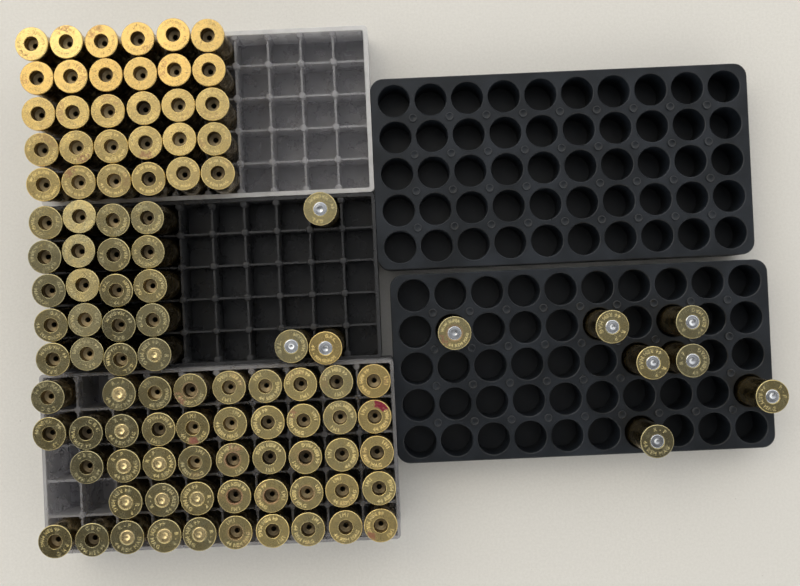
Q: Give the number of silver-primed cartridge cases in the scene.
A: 10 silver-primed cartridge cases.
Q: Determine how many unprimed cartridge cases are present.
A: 85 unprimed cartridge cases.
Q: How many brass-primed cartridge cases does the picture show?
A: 11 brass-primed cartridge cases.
